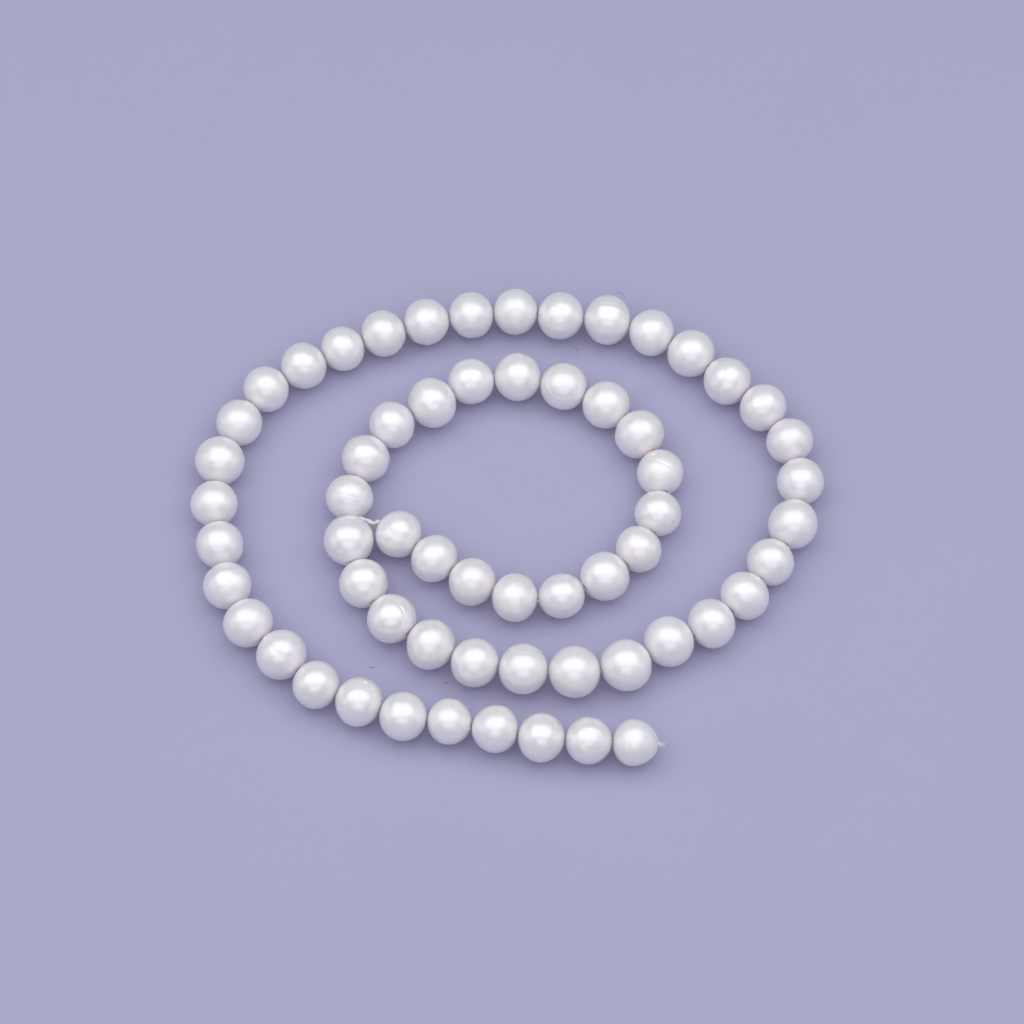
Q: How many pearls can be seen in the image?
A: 61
